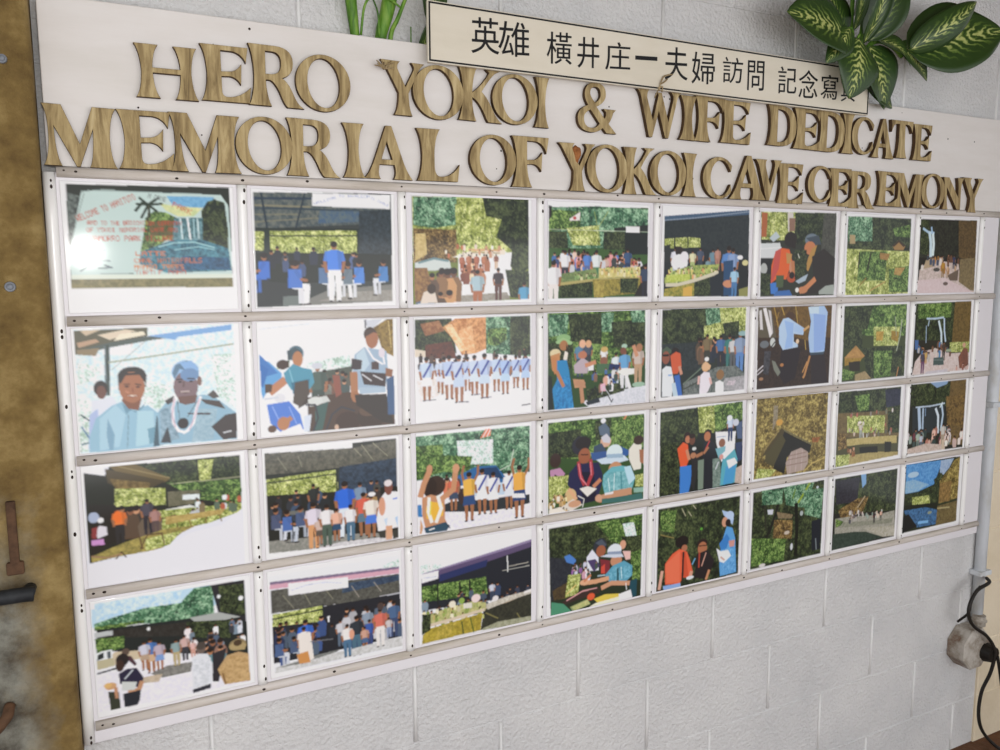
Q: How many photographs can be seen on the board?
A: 32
